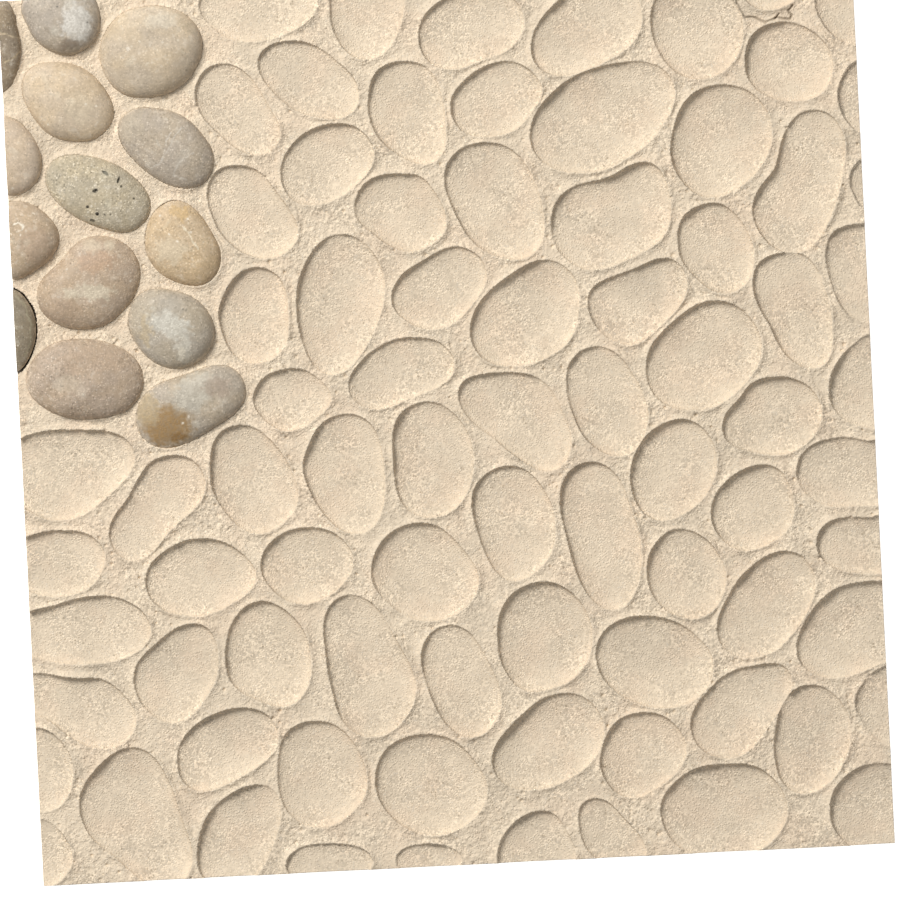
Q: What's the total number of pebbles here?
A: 14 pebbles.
